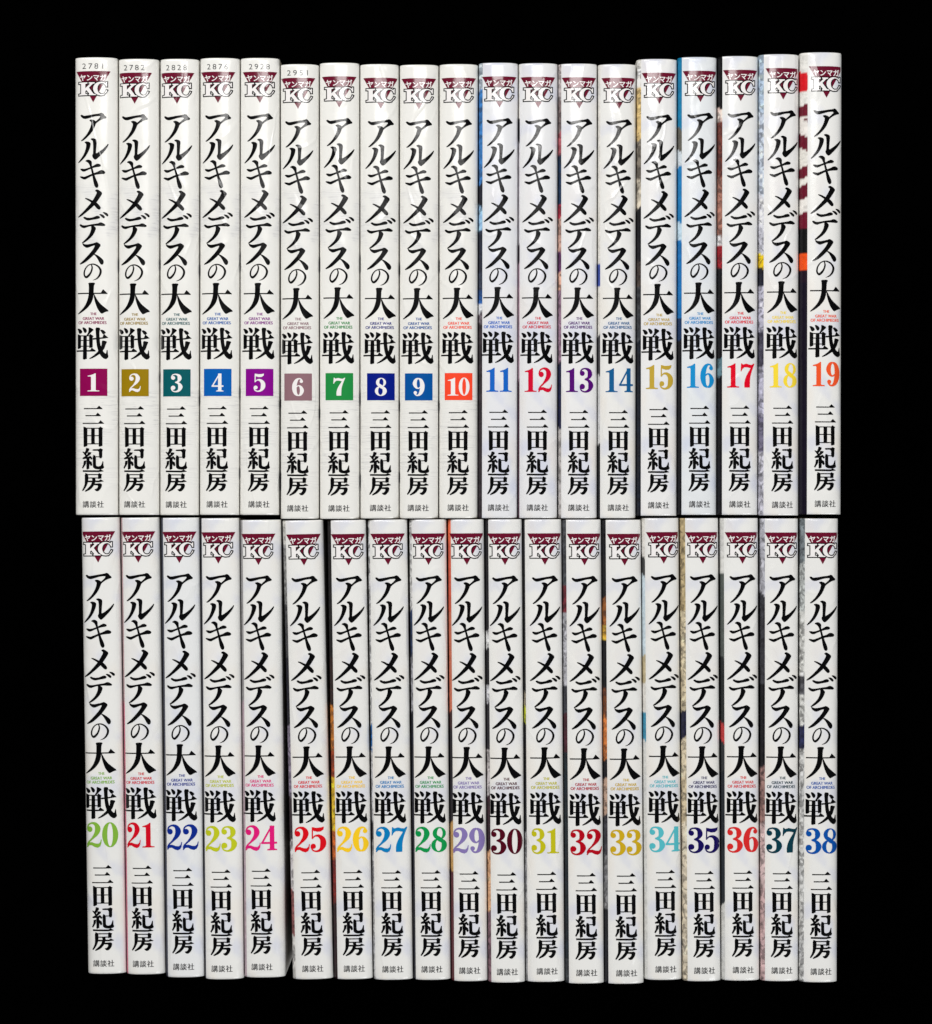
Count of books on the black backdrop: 38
